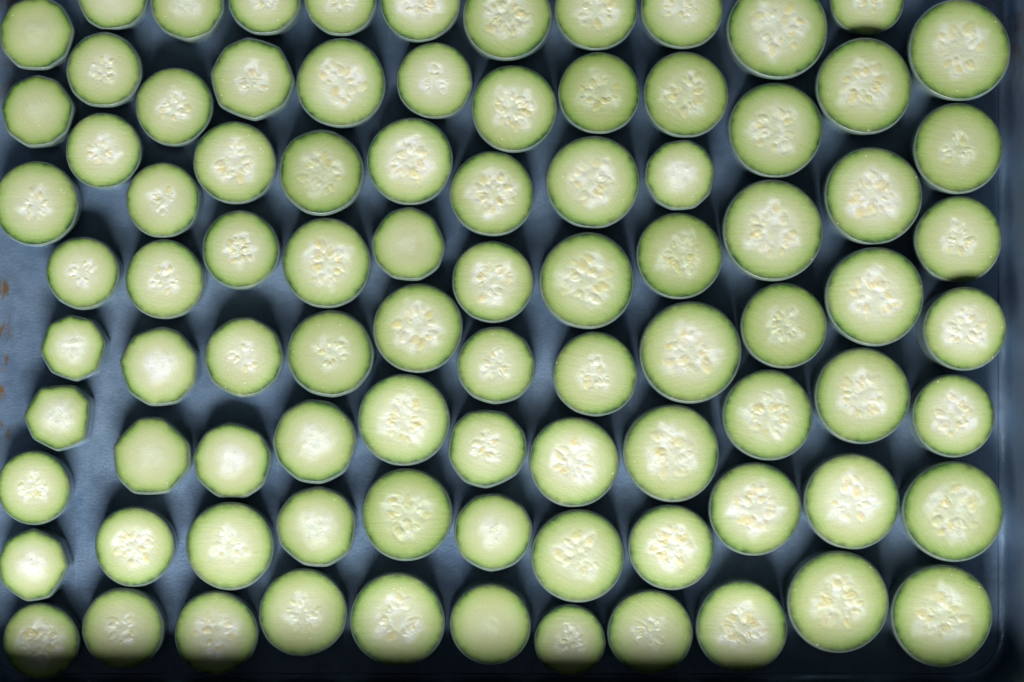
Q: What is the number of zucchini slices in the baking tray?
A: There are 89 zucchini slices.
